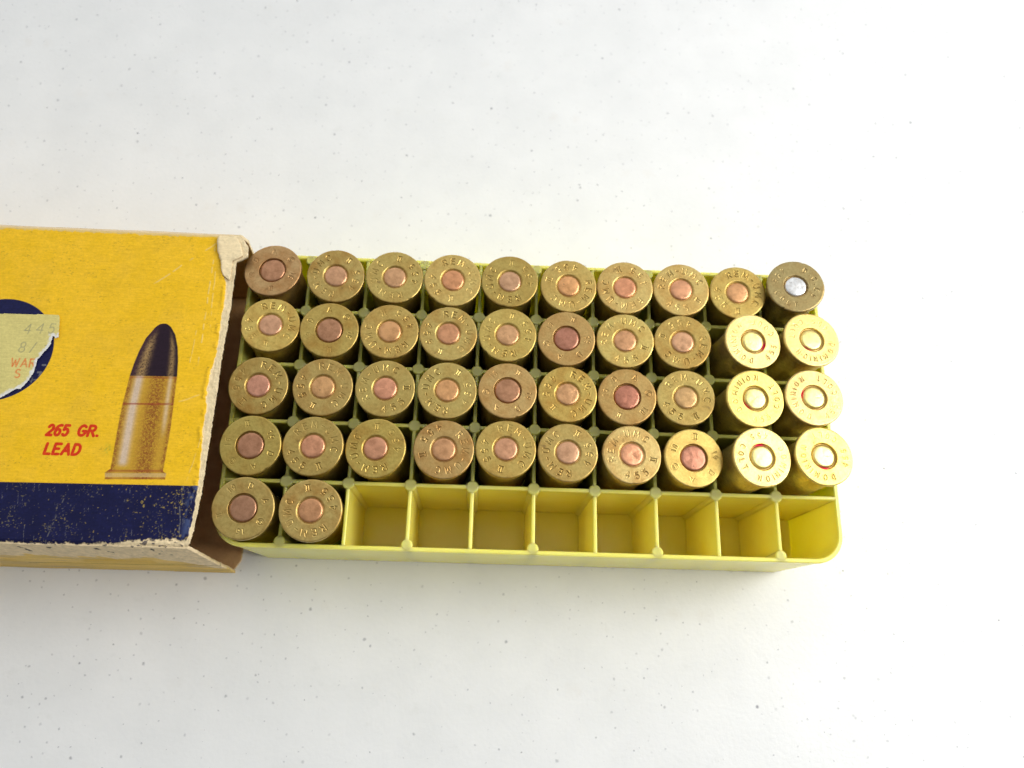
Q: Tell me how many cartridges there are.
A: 42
